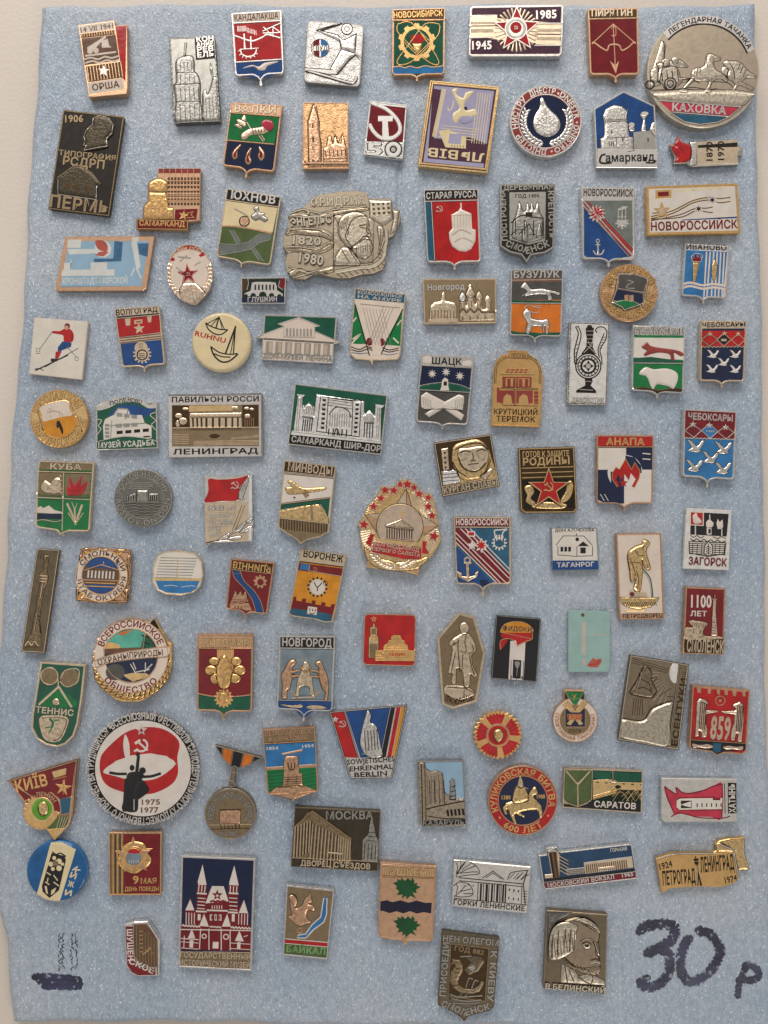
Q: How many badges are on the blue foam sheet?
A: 96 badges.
